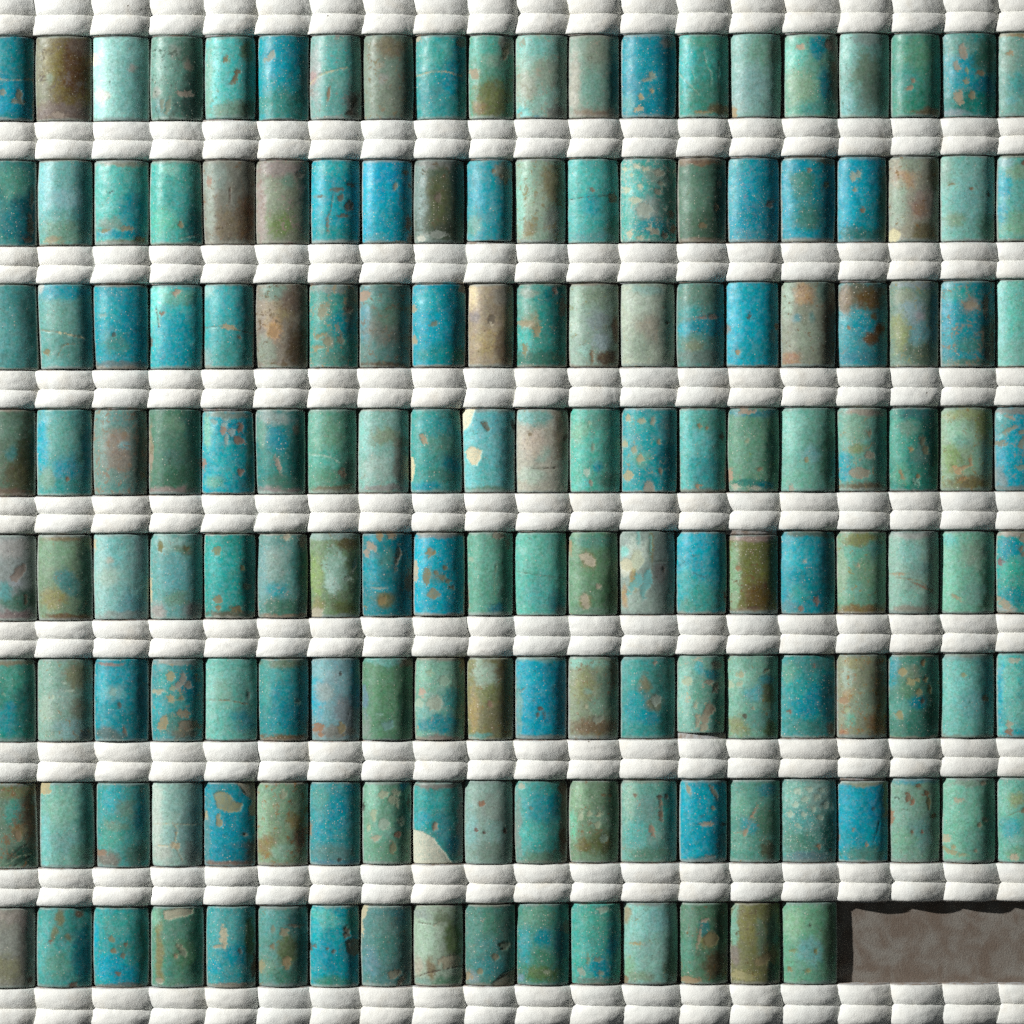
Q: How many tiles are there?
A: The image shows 156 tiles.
